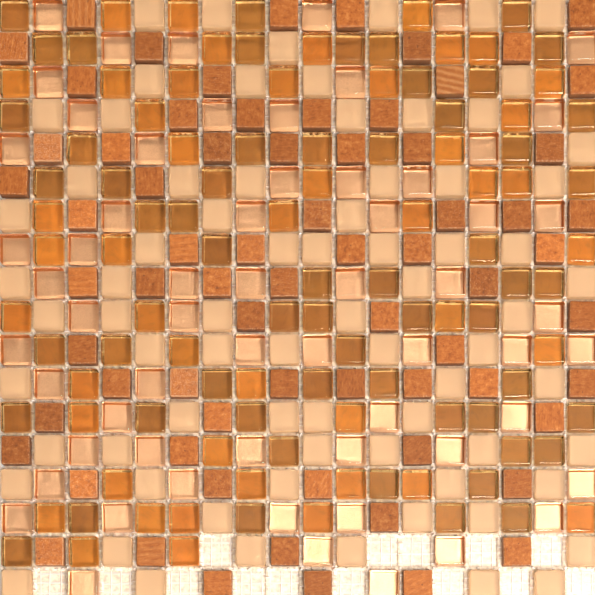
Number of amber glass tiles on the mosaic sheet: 105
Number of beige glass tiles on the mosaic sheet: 74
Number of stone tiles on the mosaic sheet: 70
